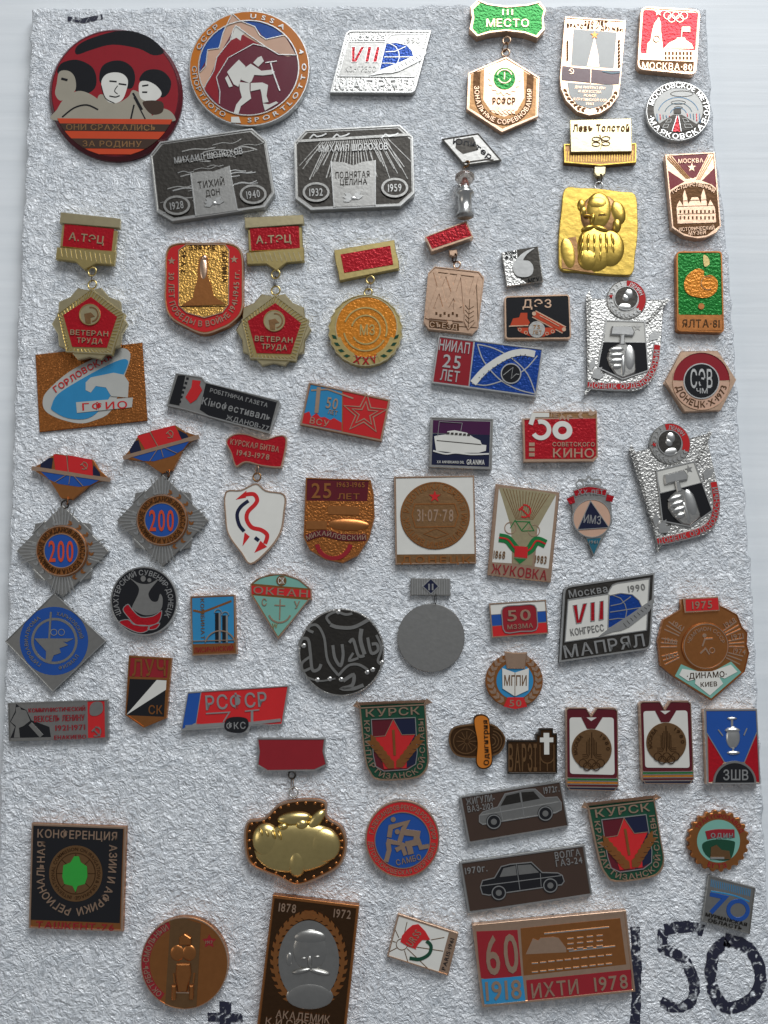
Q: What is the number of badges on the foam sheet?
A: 67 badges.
